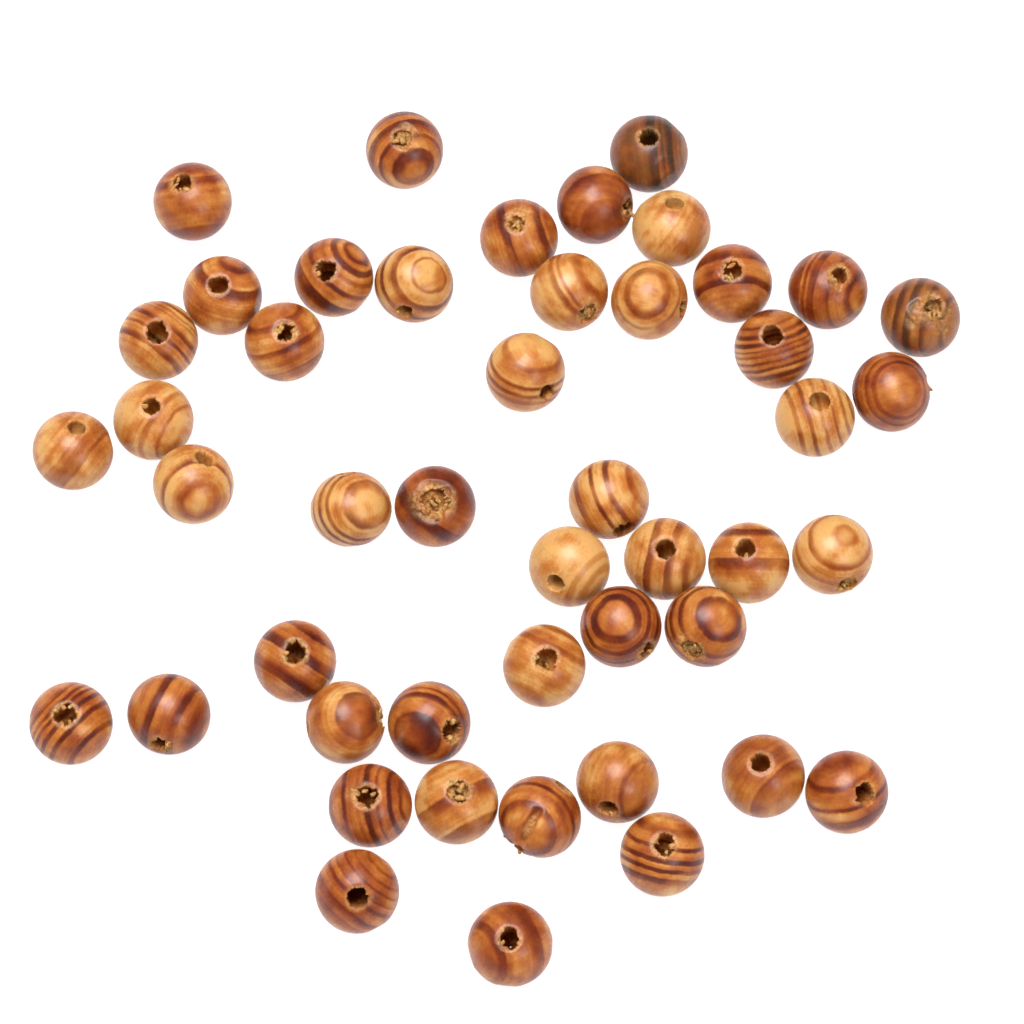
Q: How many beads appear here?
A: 47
